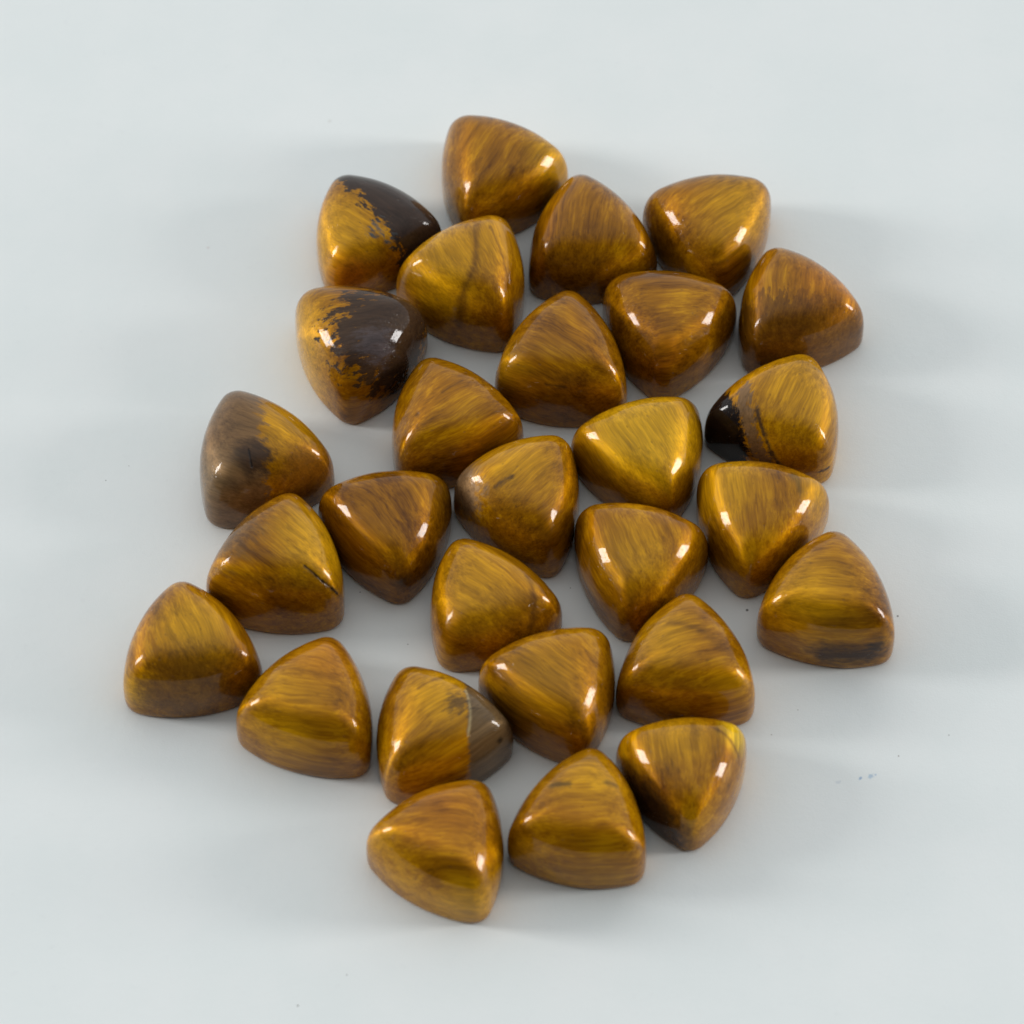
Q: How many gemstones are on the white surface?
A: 28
